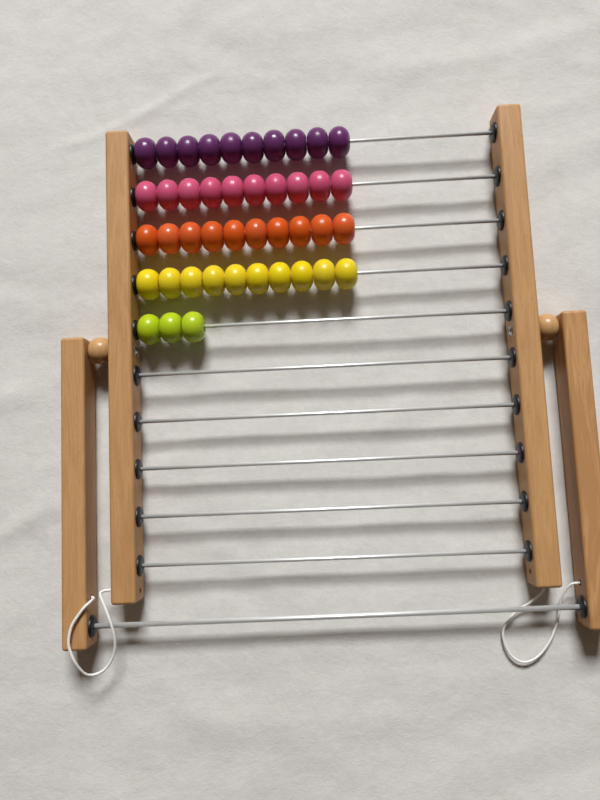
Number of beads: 43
